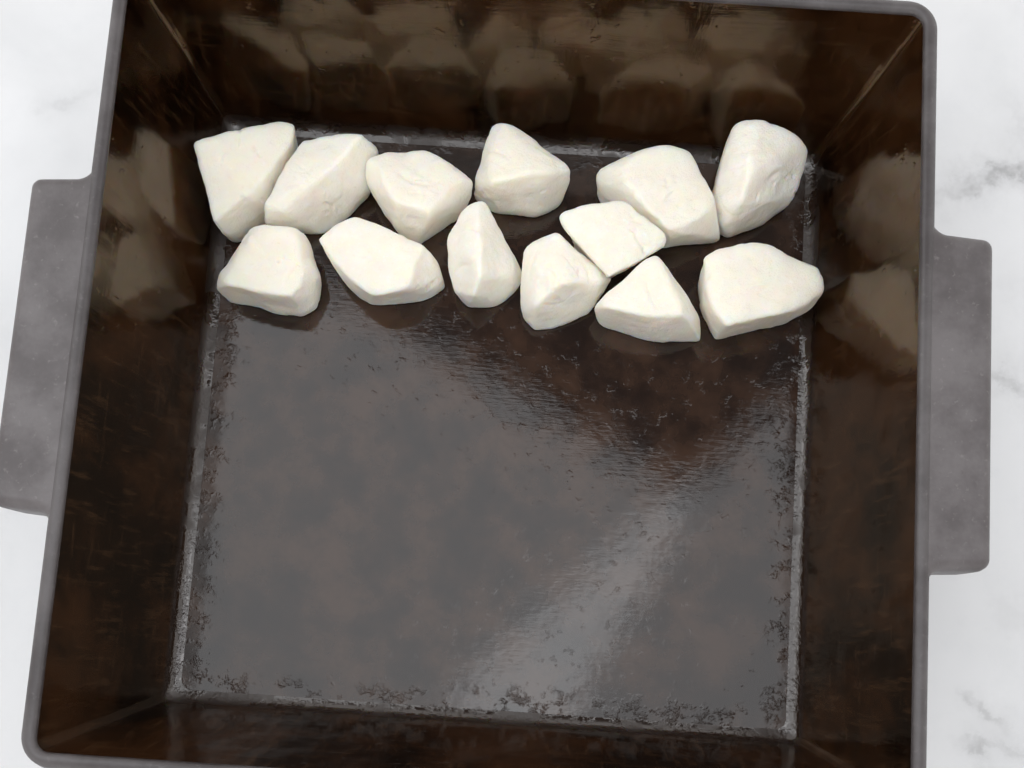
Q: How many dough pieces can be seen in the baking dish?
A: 13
